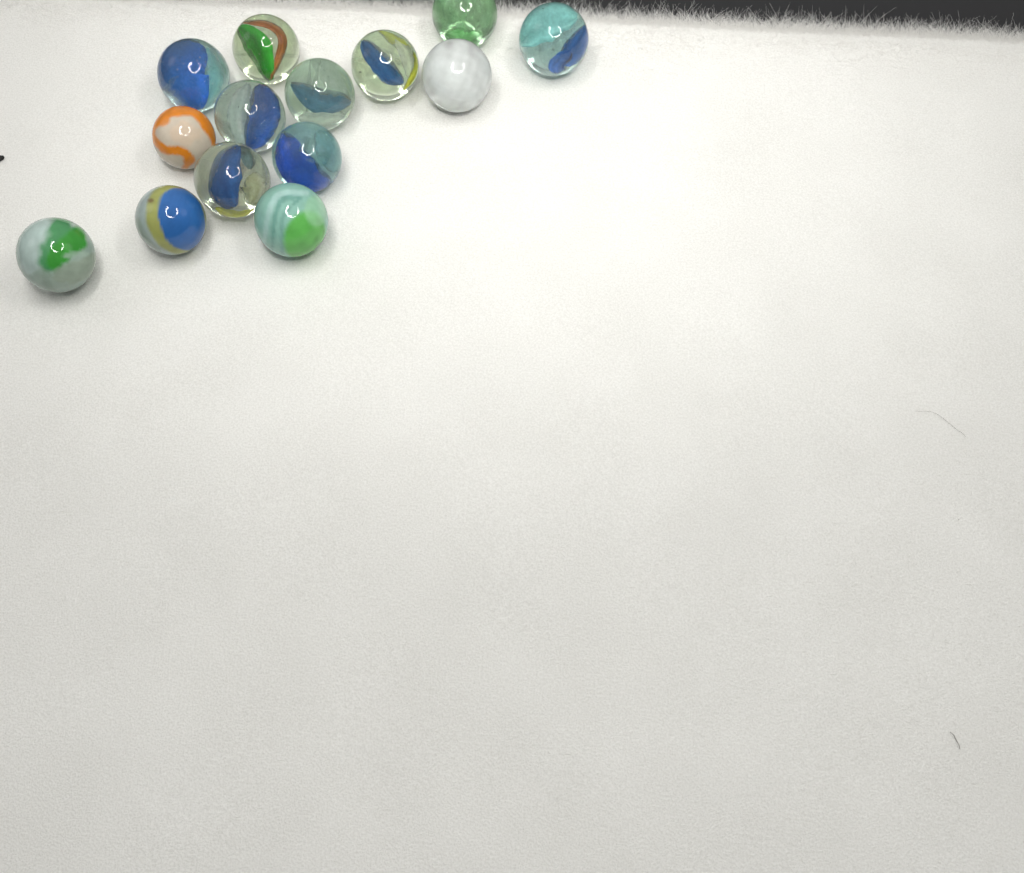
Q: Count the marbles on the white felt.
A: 14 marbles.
